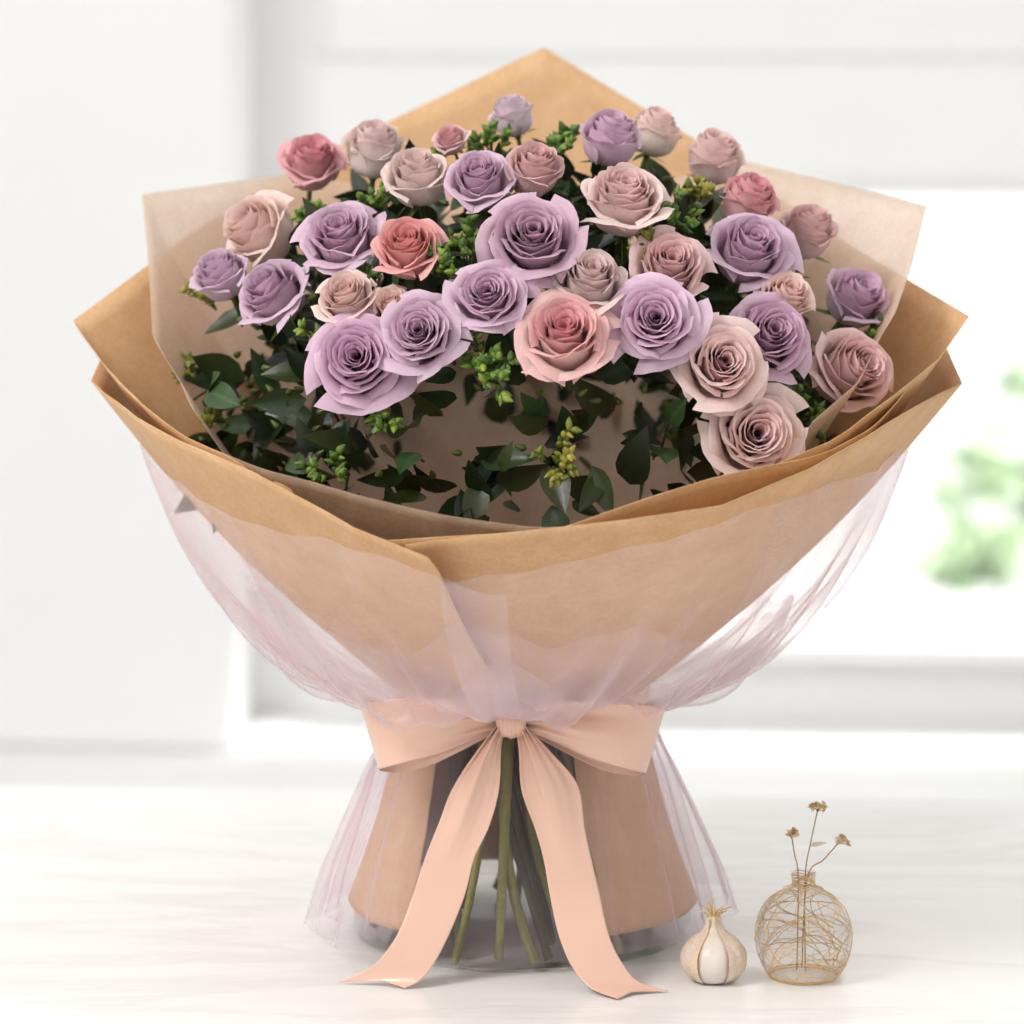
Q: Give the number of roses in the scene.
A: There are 35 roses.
